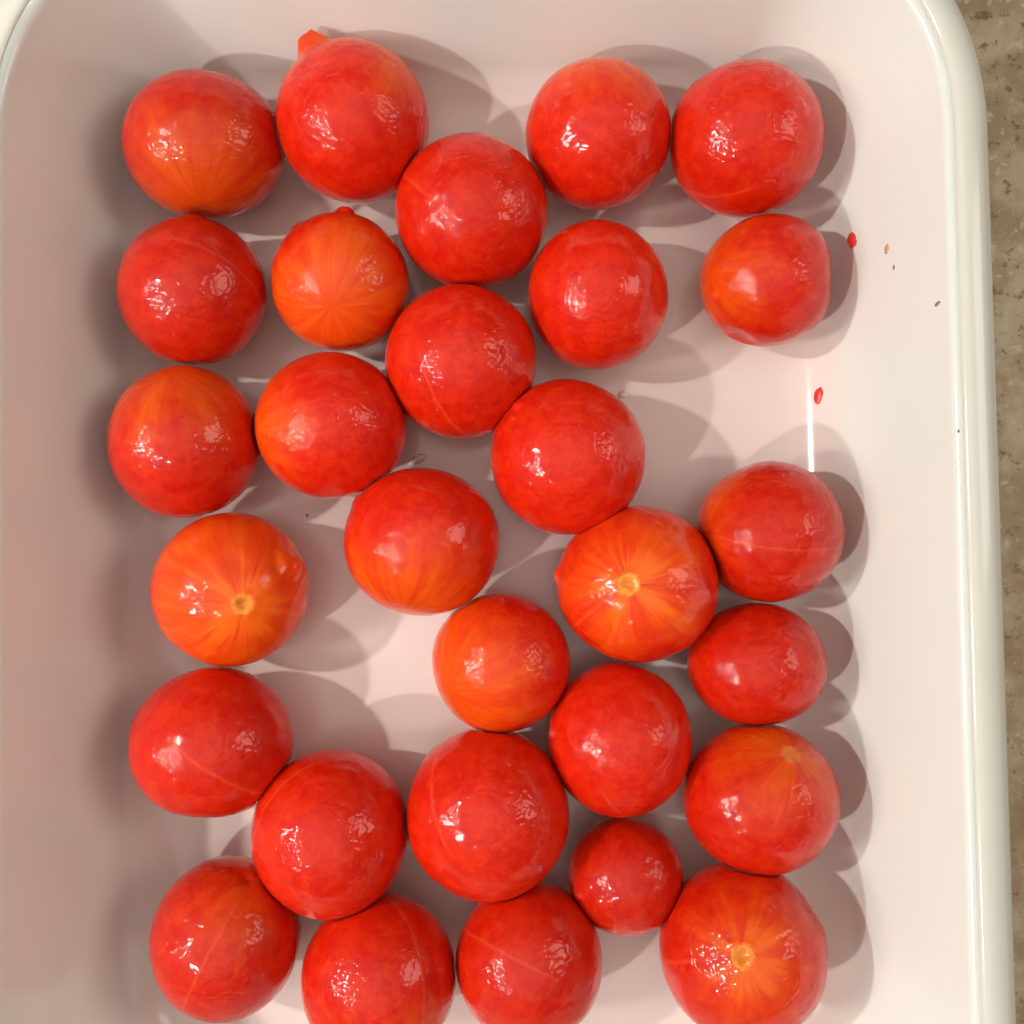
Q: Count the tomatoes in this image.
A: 29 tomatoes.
